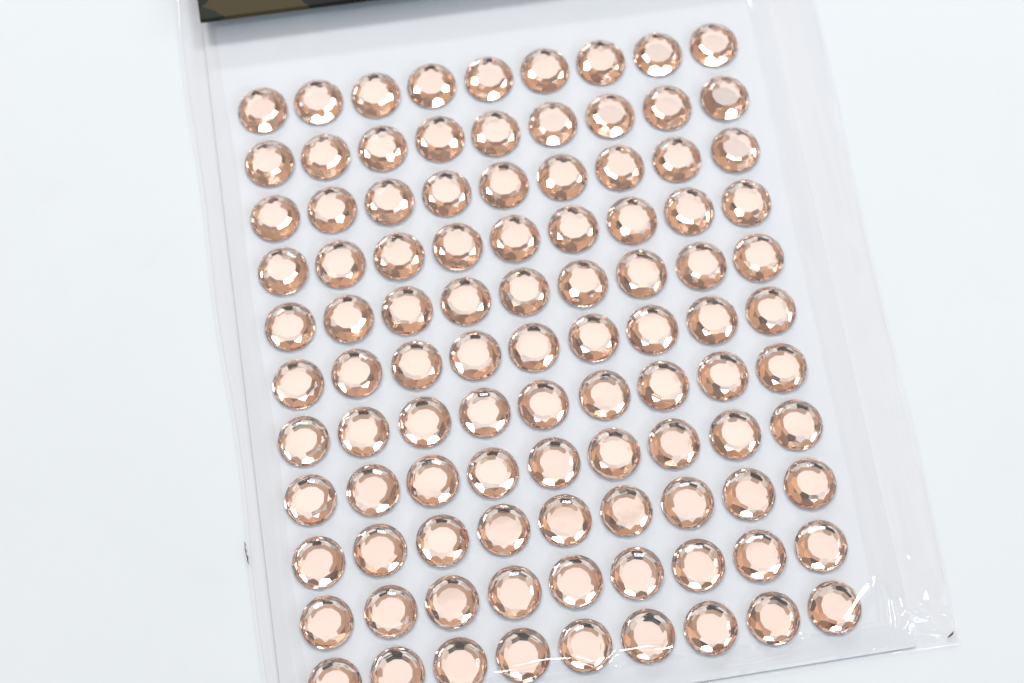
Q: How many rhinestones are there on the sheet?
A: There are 99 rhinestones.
